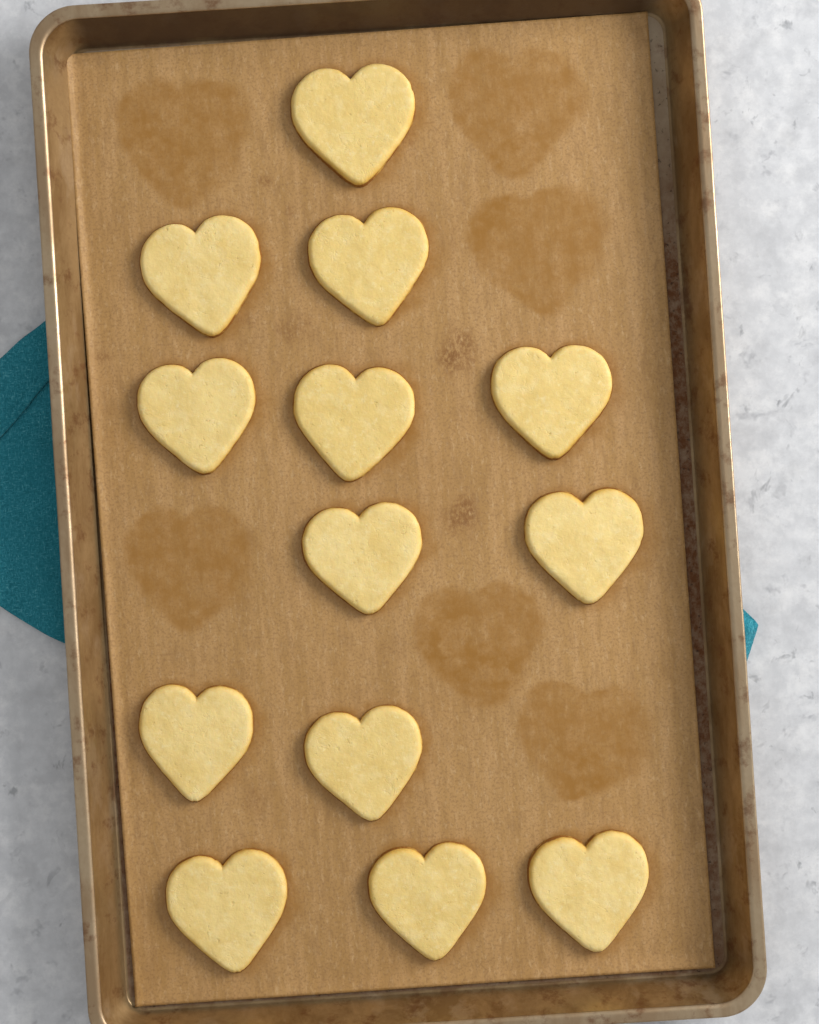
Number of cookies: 13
